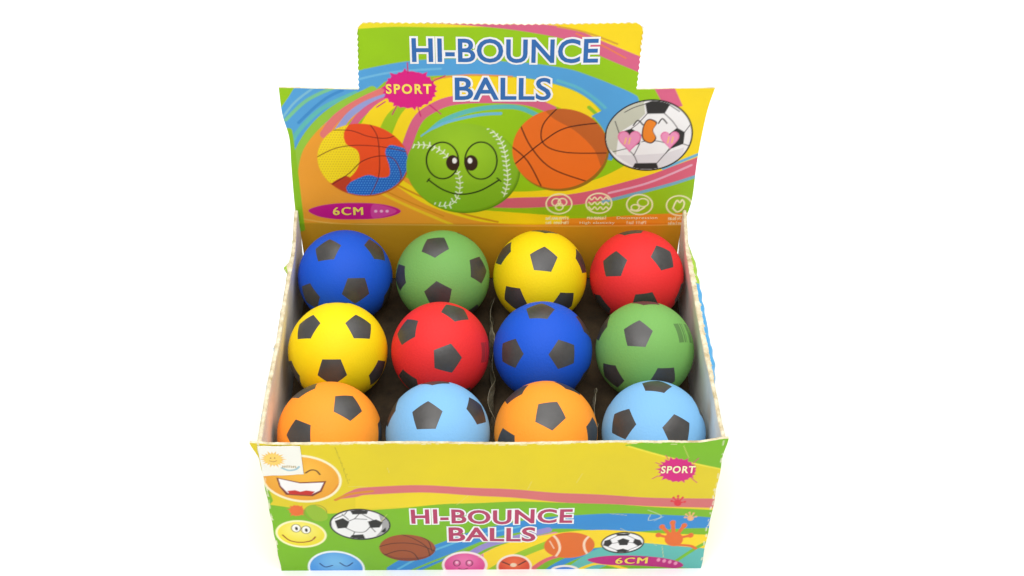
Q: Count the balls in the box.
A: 12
